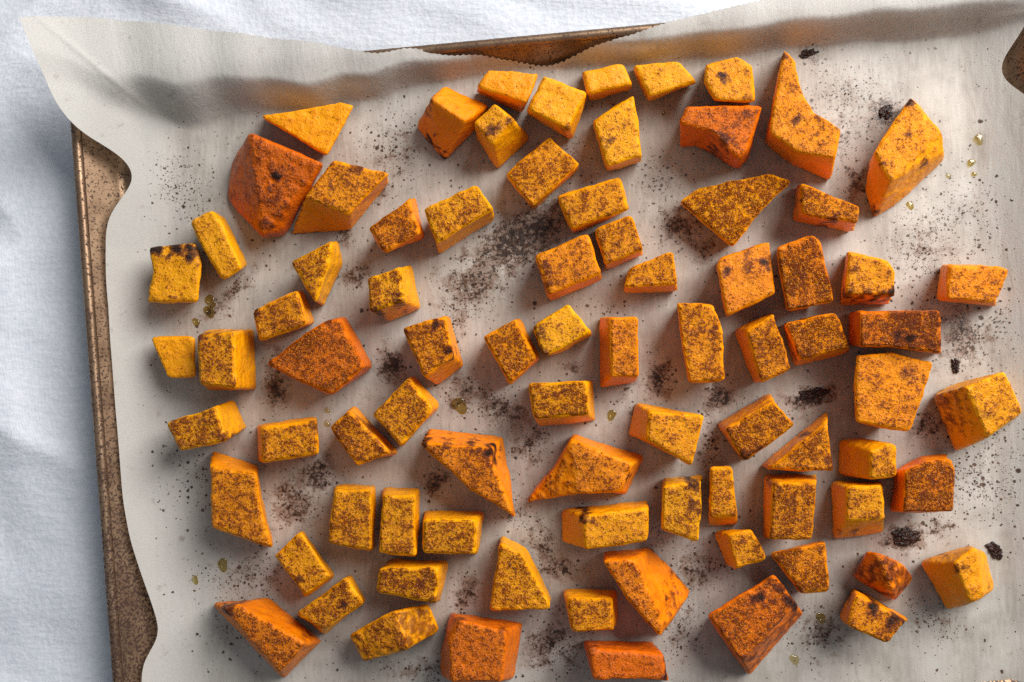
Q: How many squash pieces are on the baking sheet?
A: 82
